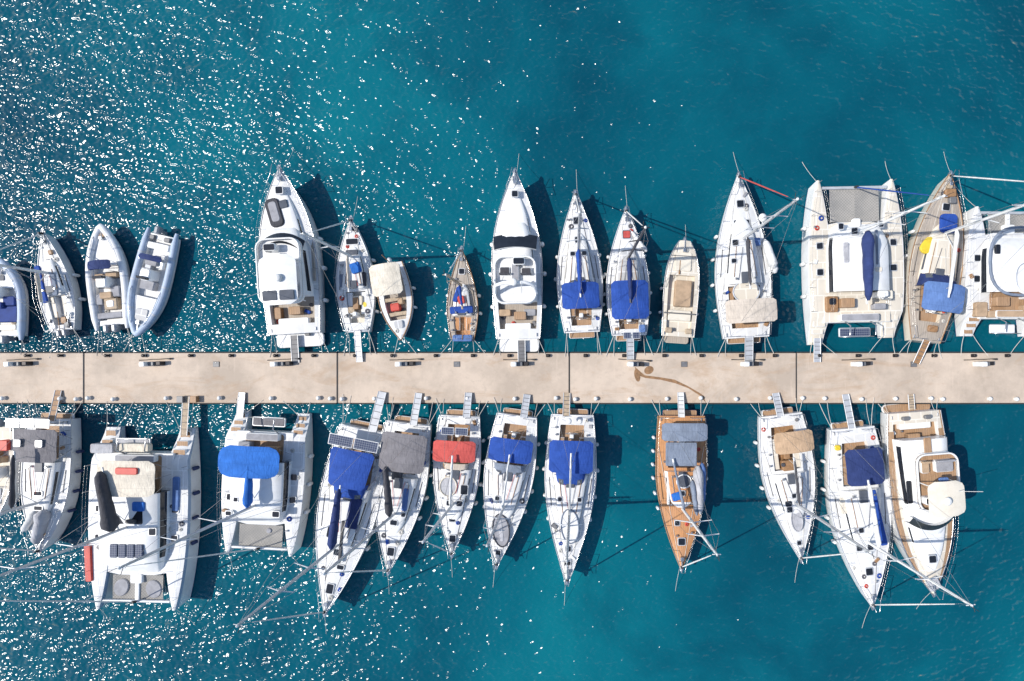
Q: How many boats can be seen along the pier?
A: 29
